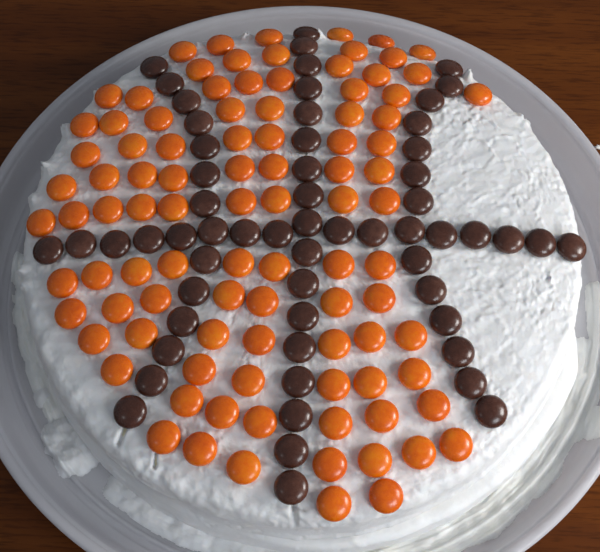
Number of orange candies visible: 96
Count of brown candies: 59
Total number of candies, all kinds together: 155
